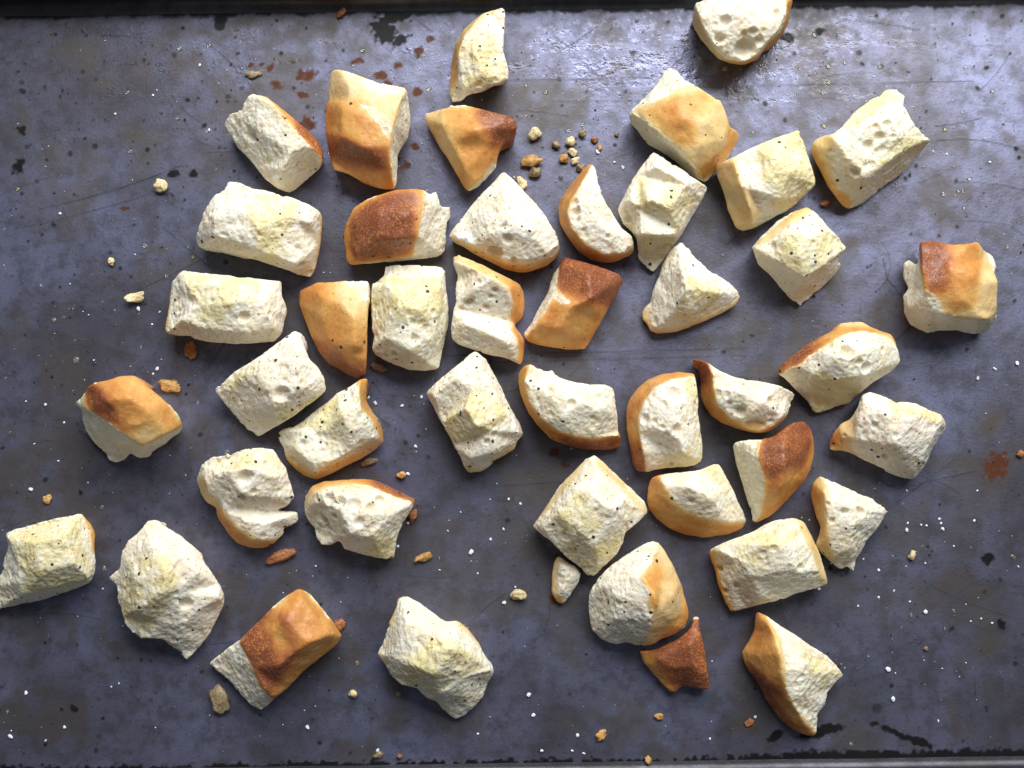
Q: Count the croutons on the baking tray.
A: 45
